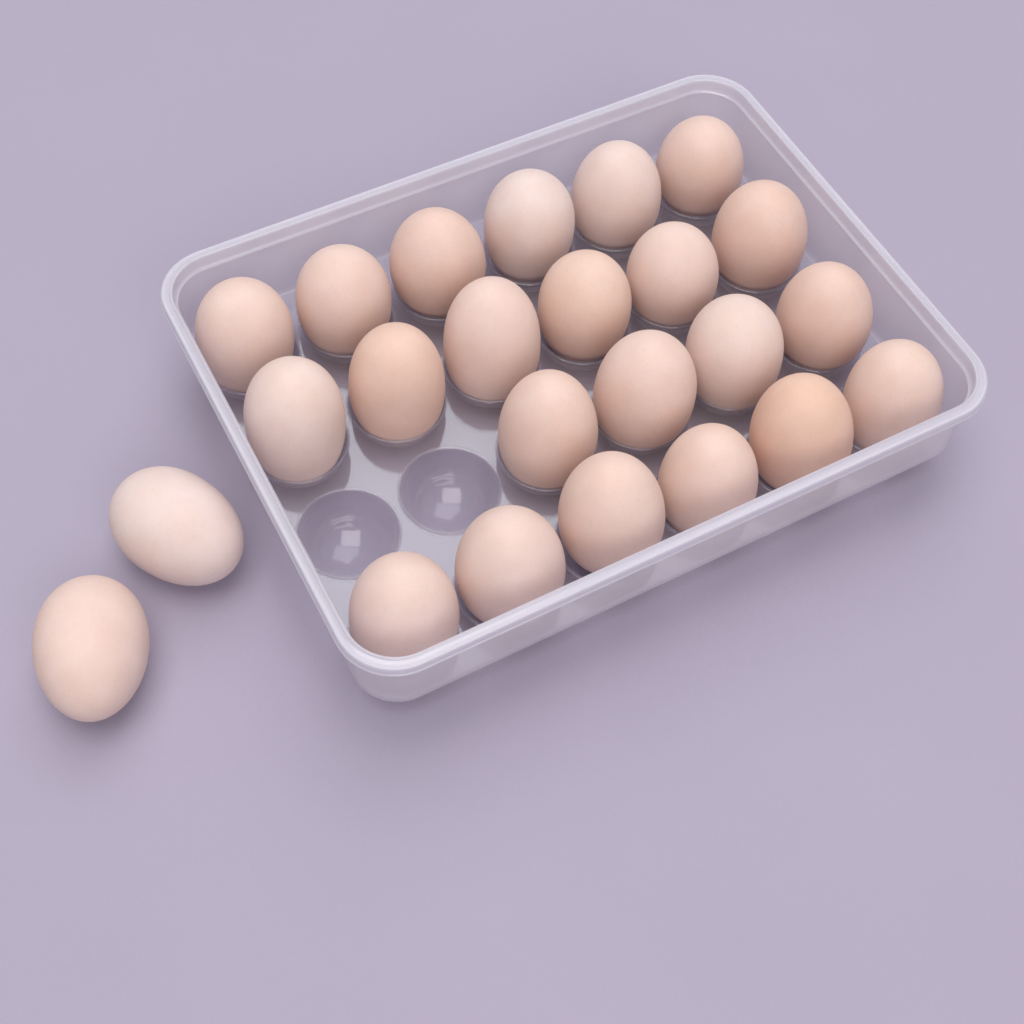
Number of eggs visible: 24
